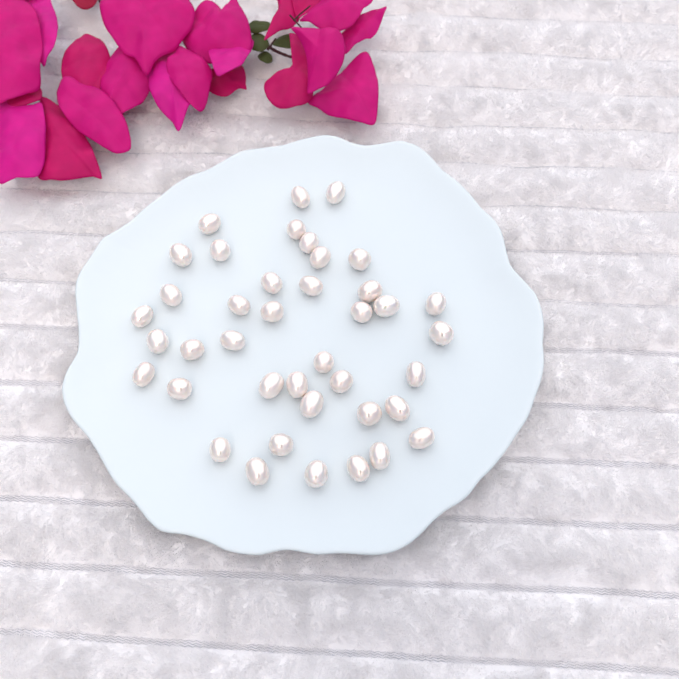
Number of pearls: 40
